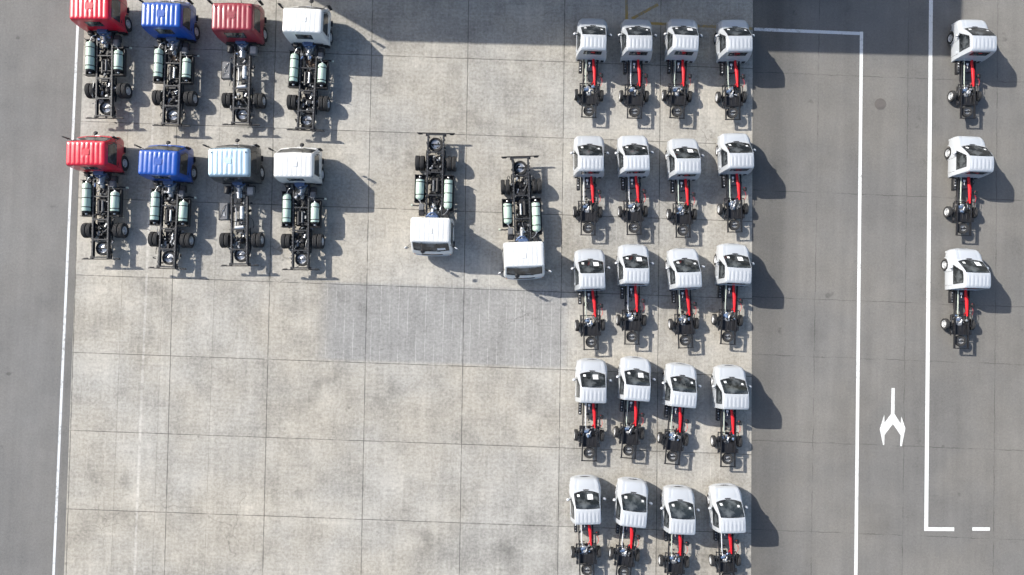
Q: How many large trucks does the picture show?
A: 10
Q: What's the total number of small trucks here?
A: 23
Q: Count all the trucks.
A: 33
